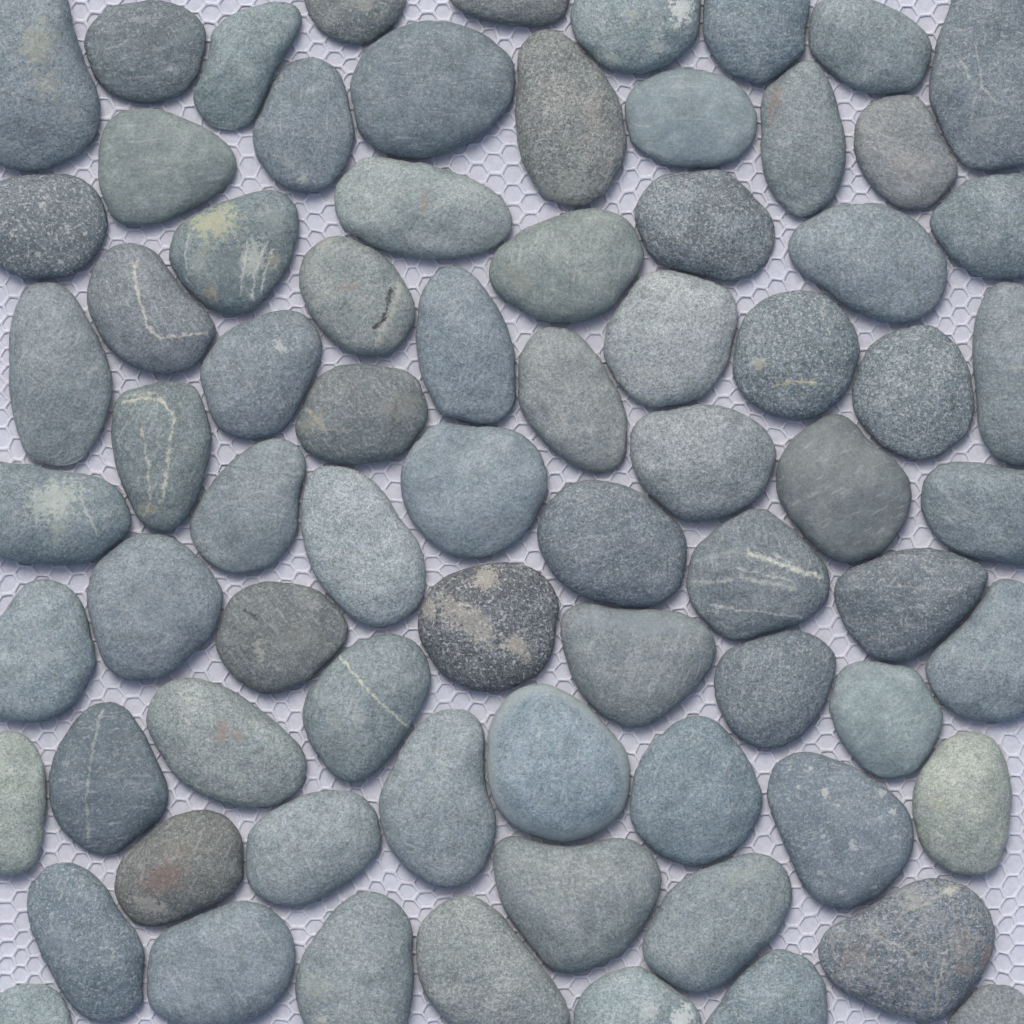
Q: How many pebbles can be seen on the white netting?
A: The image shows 75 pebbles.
